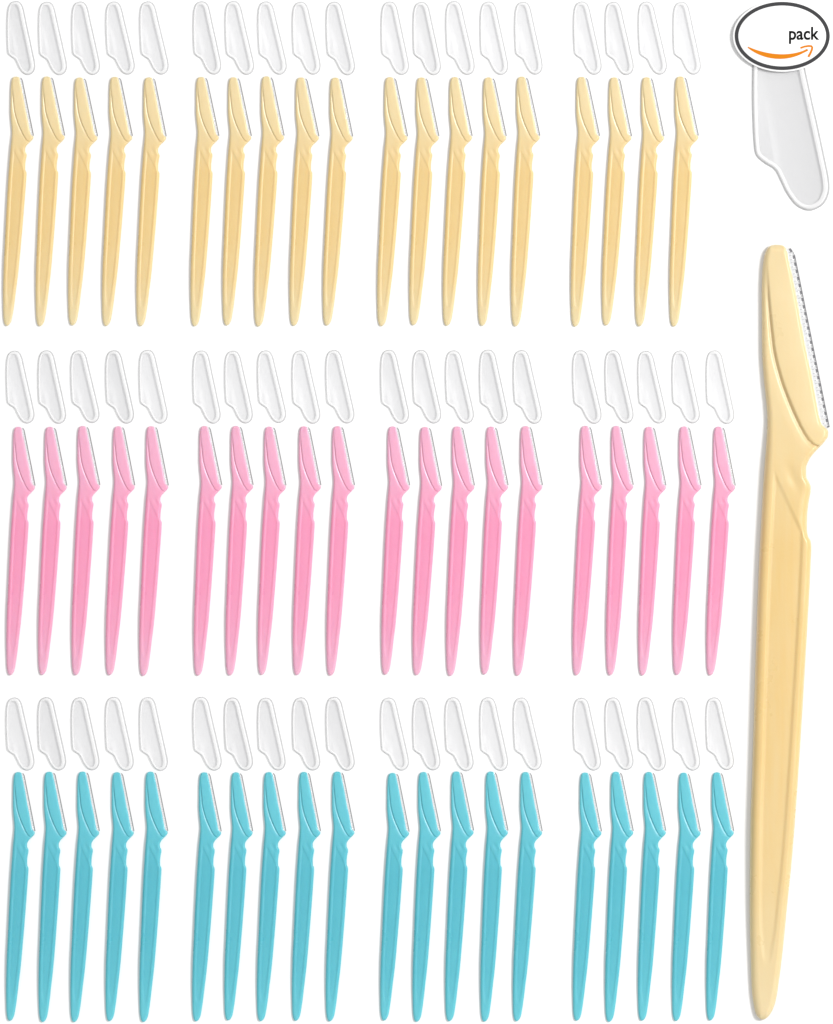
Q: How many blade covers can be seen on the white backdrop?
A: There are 60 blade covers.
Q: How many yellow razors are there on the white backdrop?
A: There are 20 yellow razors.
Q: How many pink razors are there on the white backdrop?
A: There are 20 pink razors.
